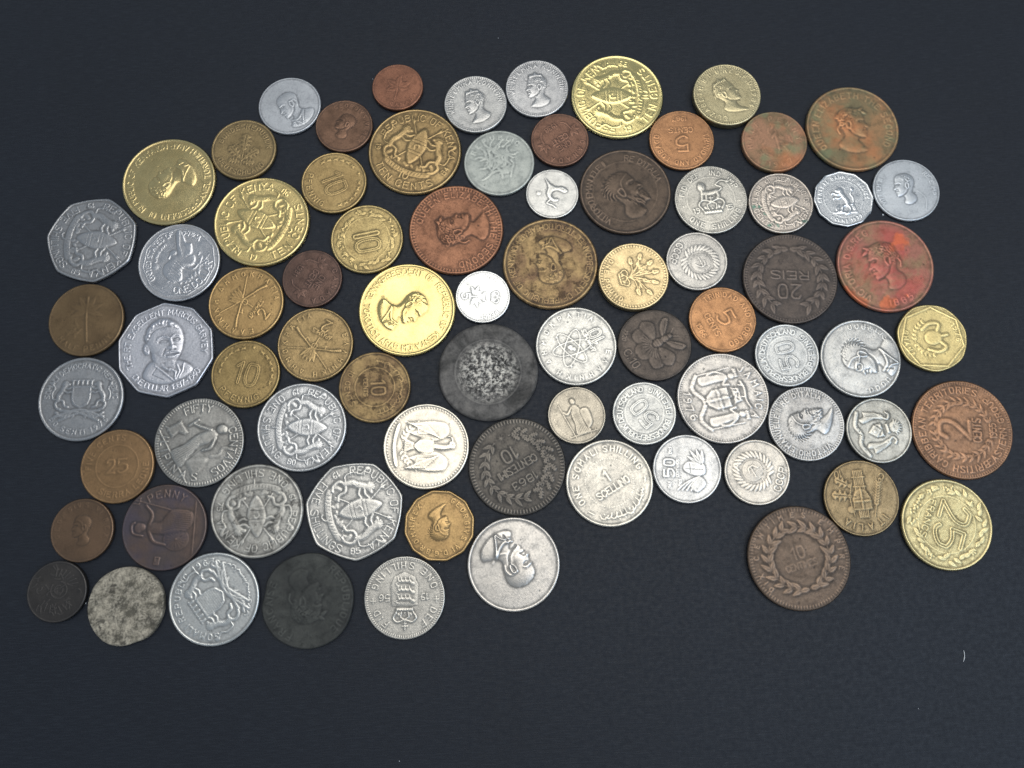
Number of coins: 77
